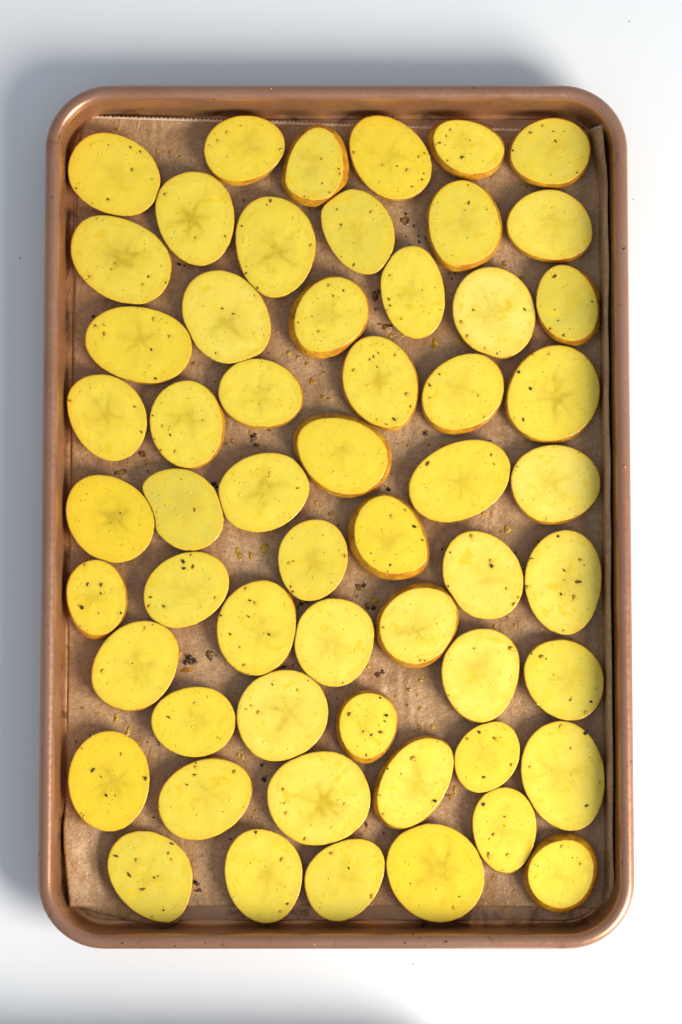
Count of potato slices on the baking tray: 57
